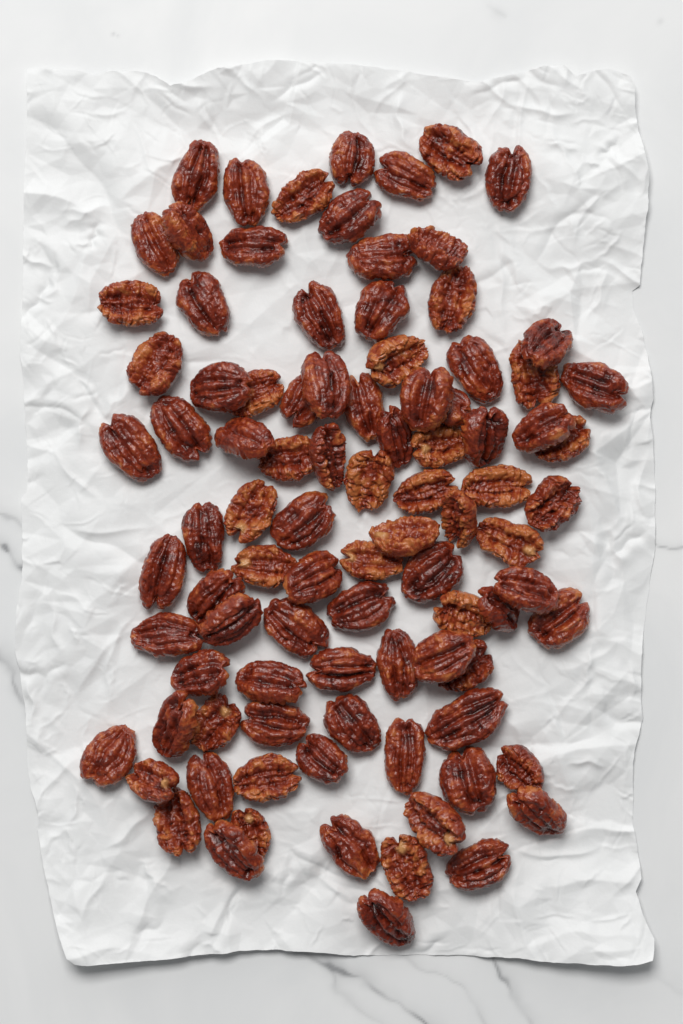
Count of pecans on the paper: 93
